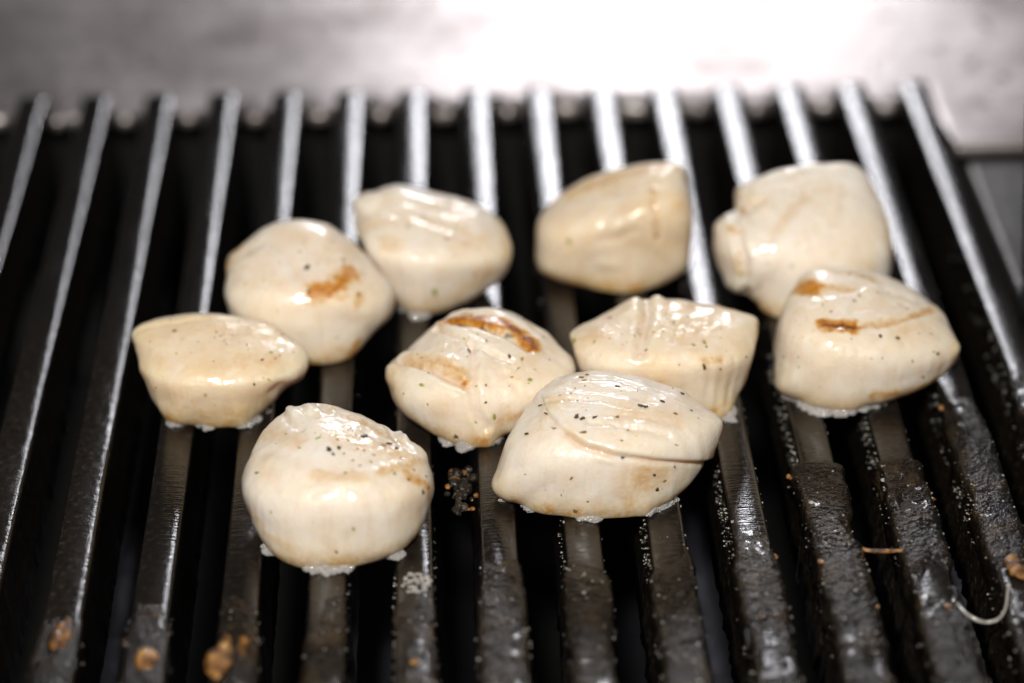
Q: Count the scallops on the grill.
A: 10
